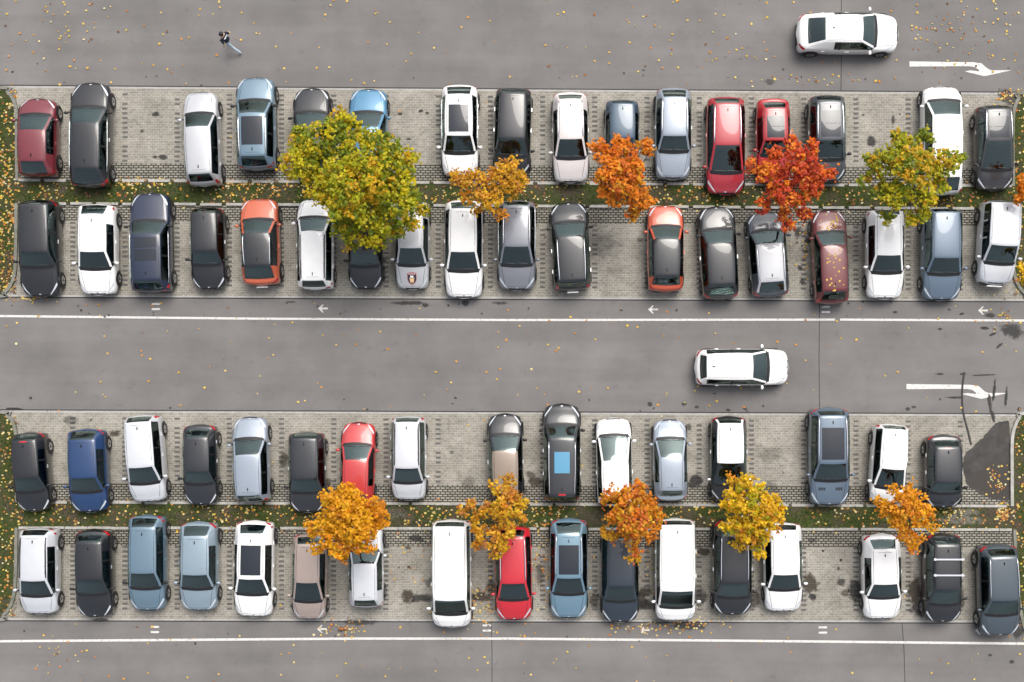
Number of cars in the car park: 69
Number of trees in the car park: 12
